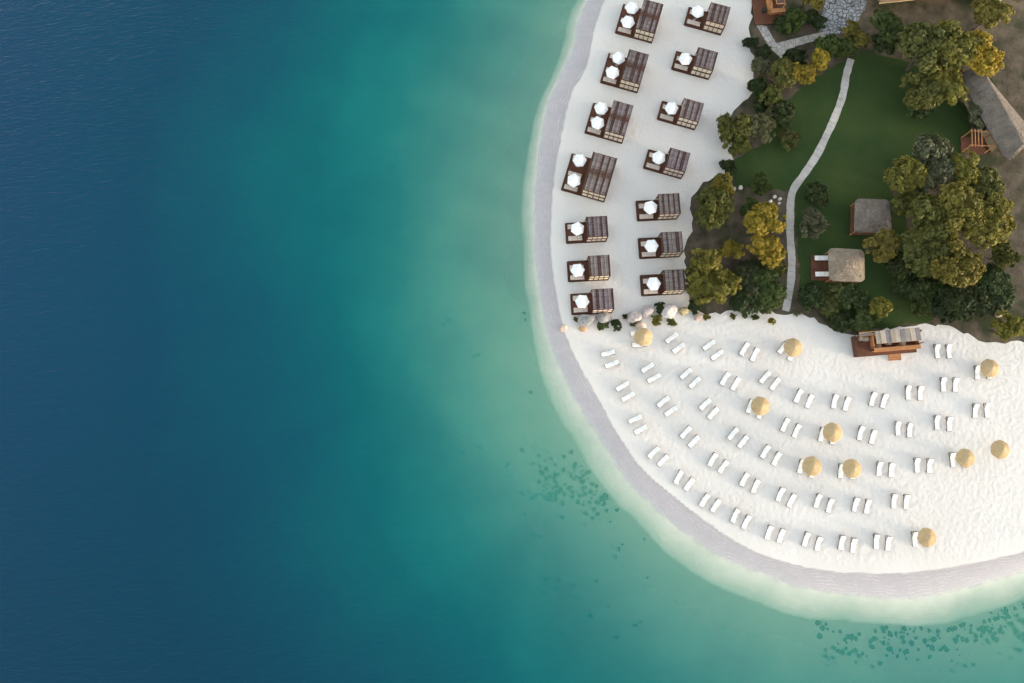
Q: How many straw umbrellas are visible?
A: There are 10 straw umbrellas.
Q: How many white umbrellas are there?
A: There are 18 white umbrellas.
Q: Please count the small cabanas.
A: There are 10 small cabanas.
